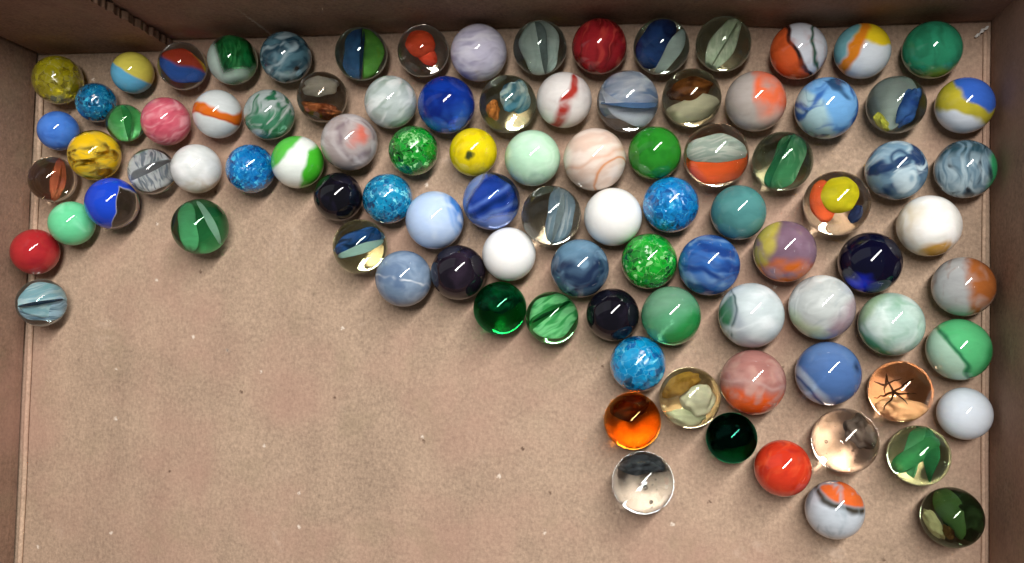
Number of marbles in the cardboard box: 95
